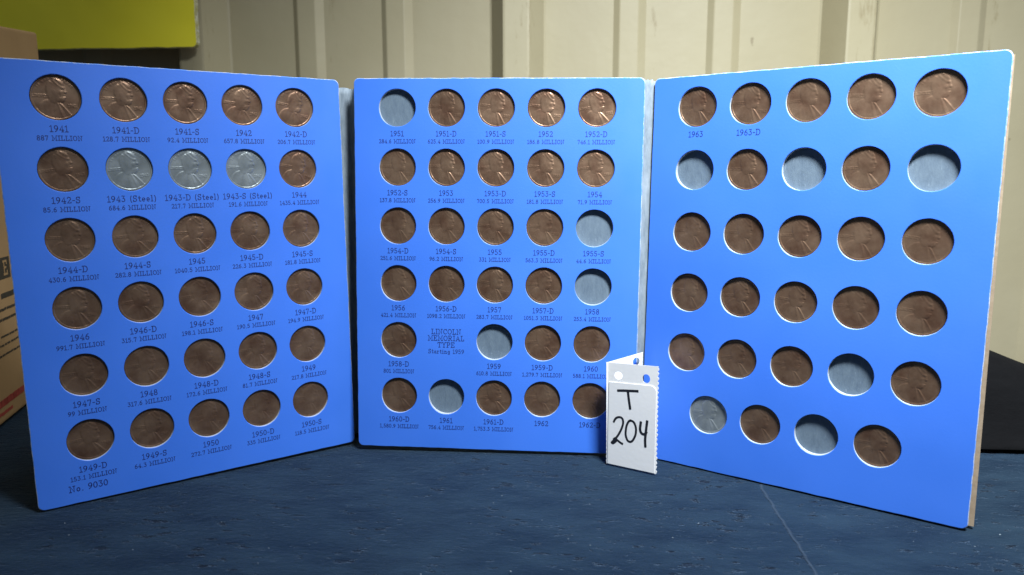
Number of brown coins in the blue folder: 74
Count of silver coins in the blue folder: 4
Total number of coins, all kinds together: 78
